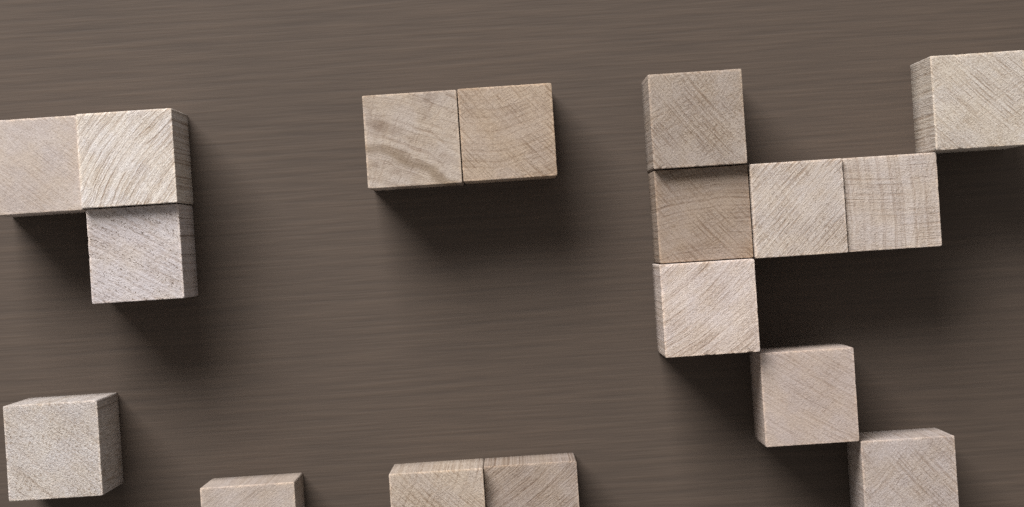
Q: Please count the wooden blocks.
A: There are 17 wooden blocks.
